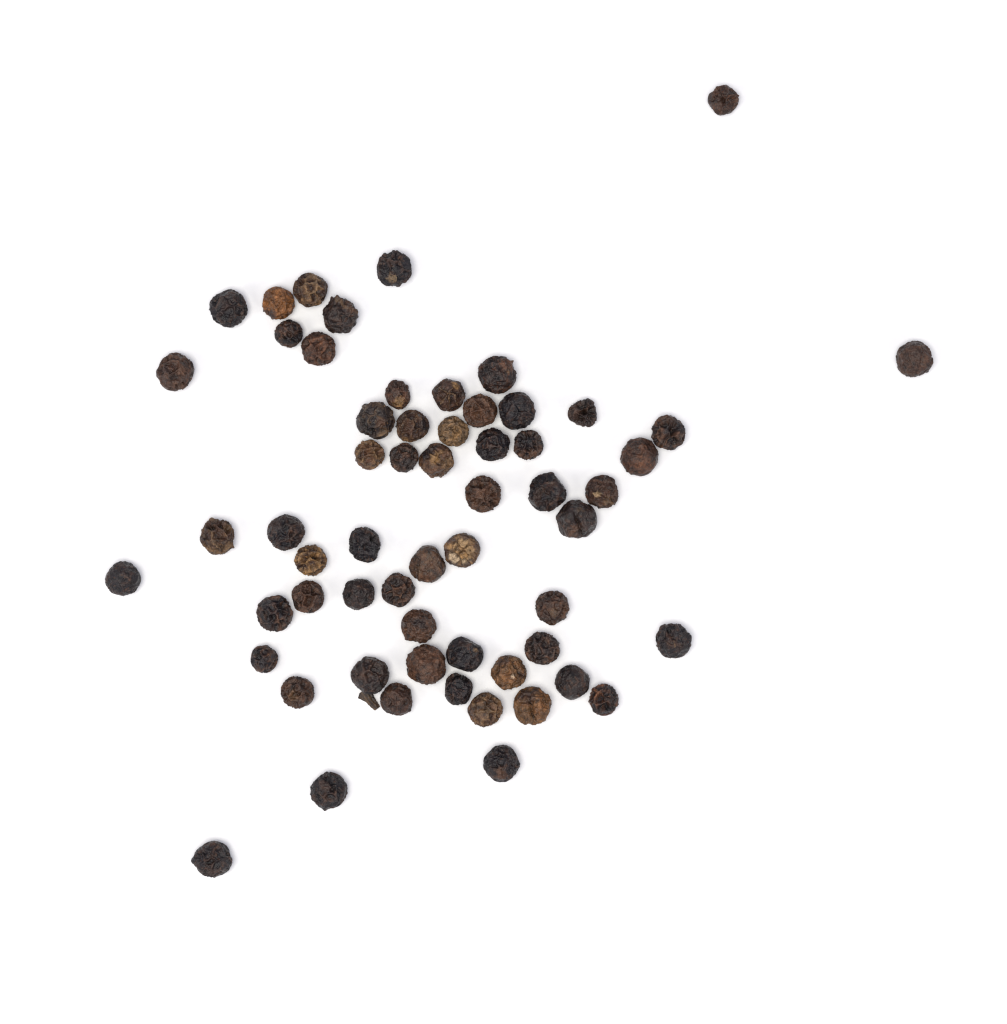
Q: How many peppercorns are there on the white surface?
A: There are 60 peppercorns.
